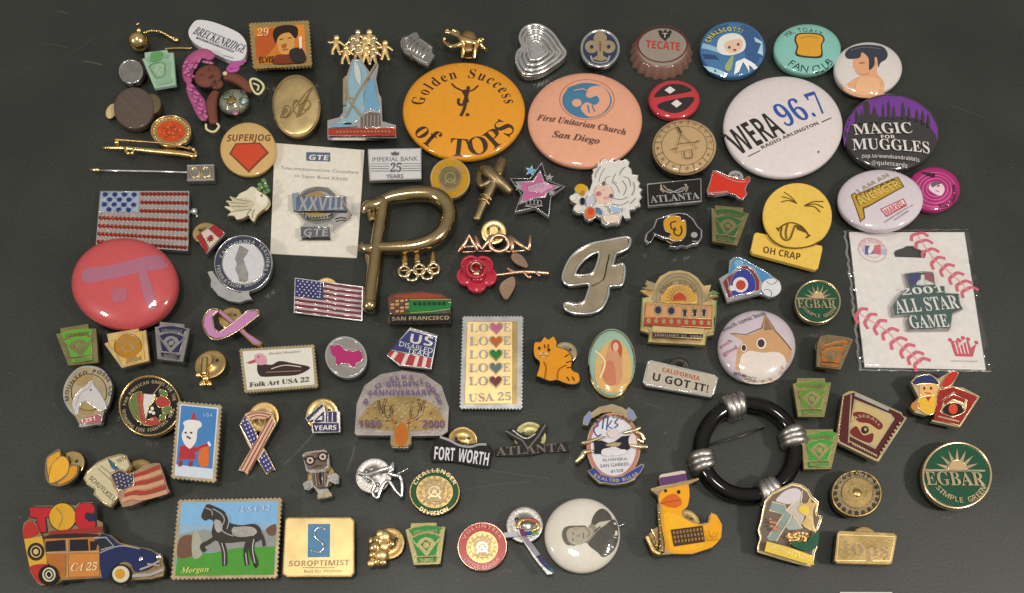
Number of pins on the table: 103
